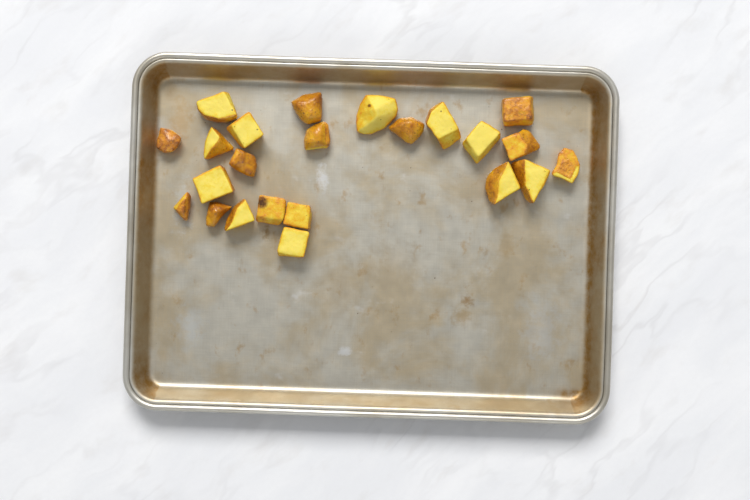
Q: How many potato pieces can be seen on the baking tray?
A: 23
